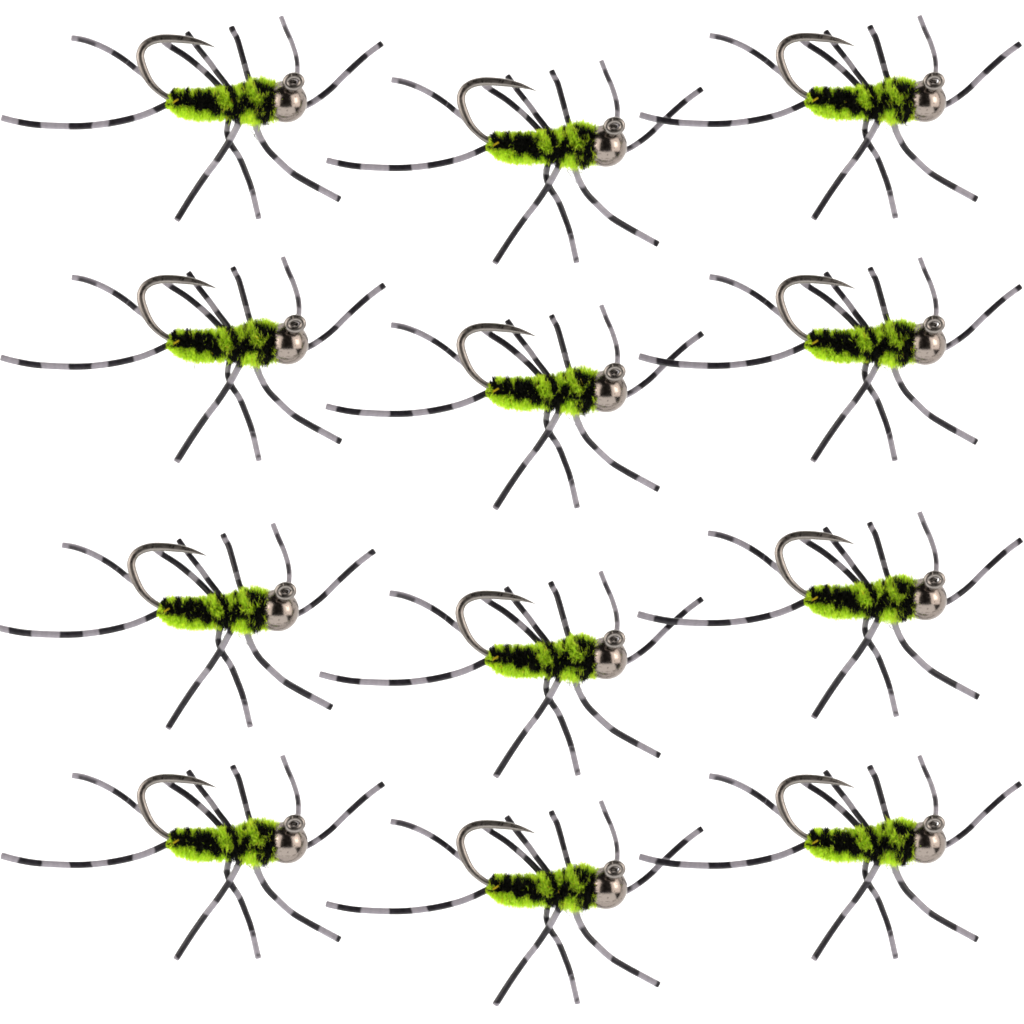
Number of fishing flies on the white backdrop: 12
